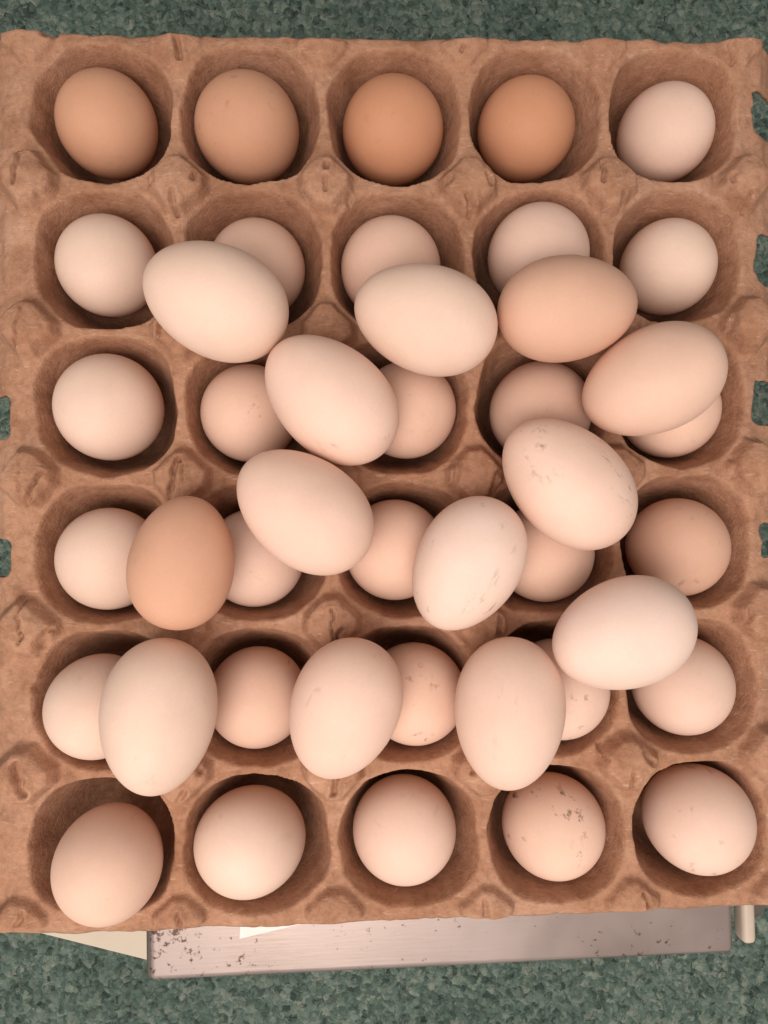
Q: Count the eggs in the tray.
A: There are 43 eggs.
